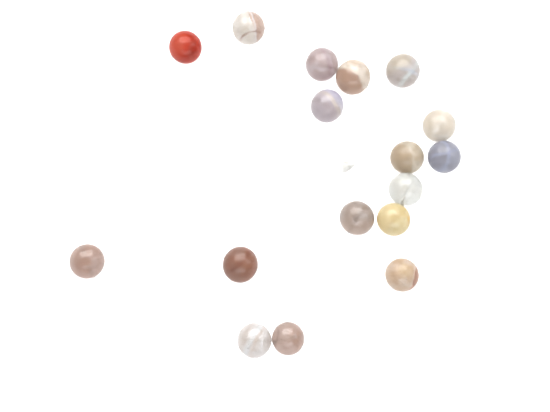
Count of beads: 17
